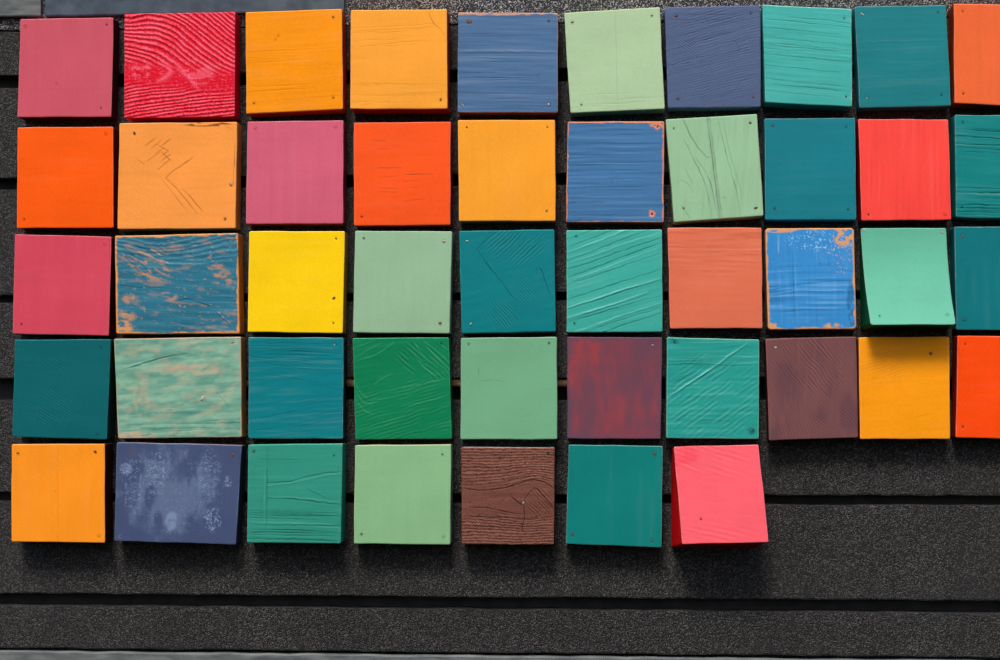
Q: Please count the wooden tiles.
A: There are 47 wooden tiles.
